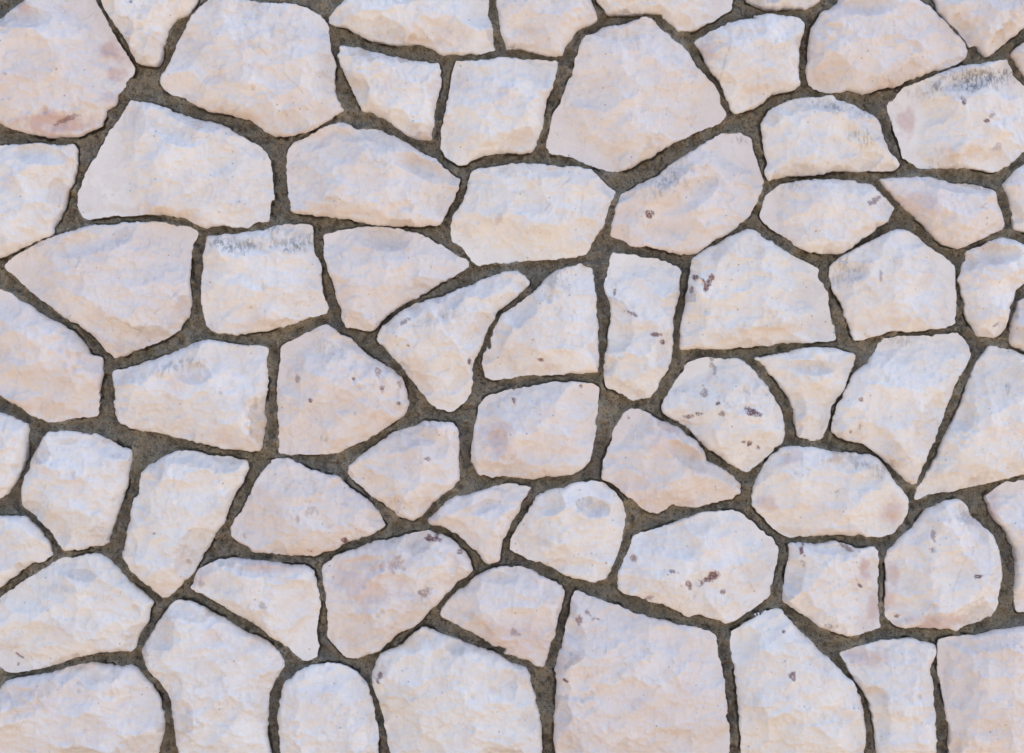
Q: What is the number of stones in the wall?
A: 68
